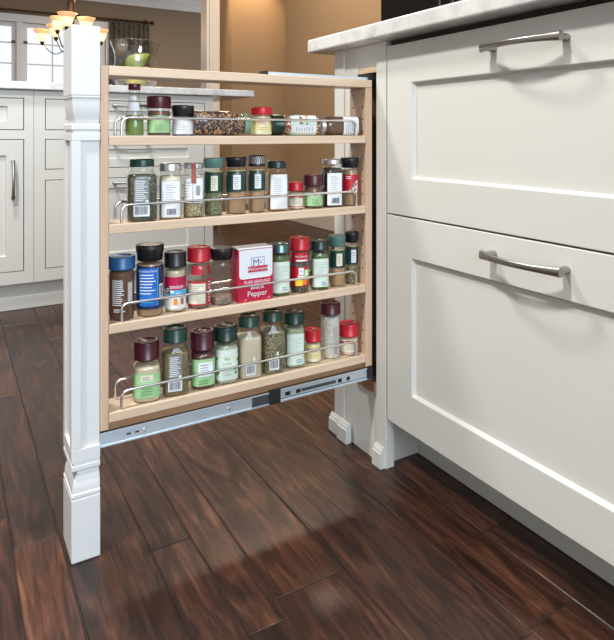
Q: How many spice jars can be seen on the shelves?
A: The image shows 37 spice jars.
